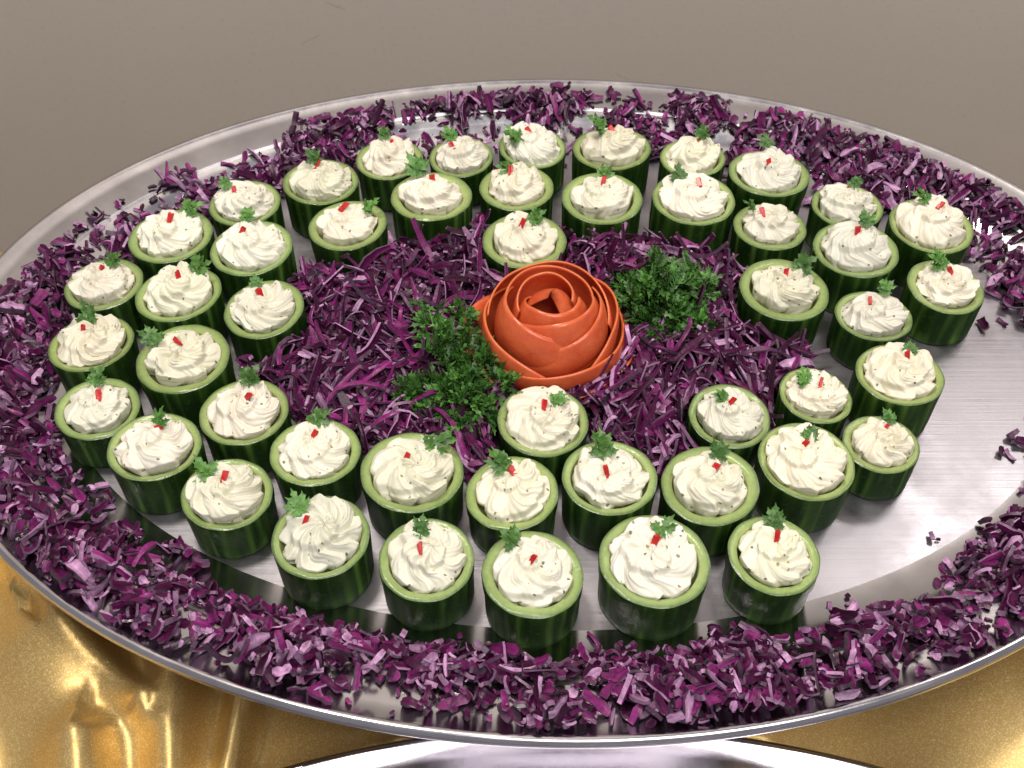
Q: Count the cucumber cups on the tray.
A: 48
